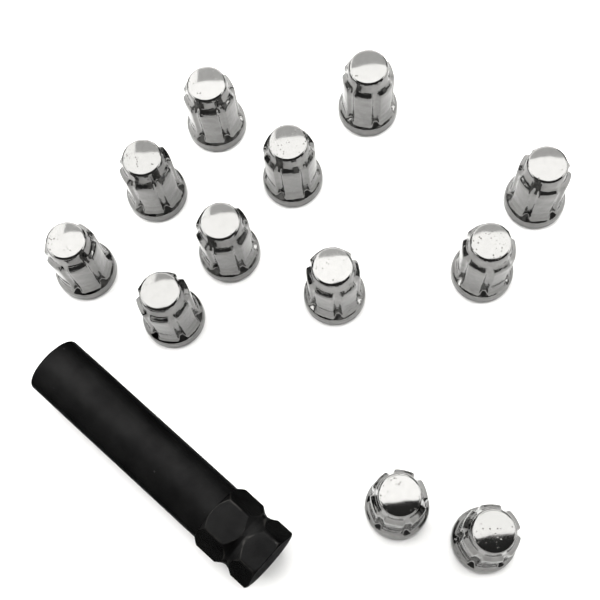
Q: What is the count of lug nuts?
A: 12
